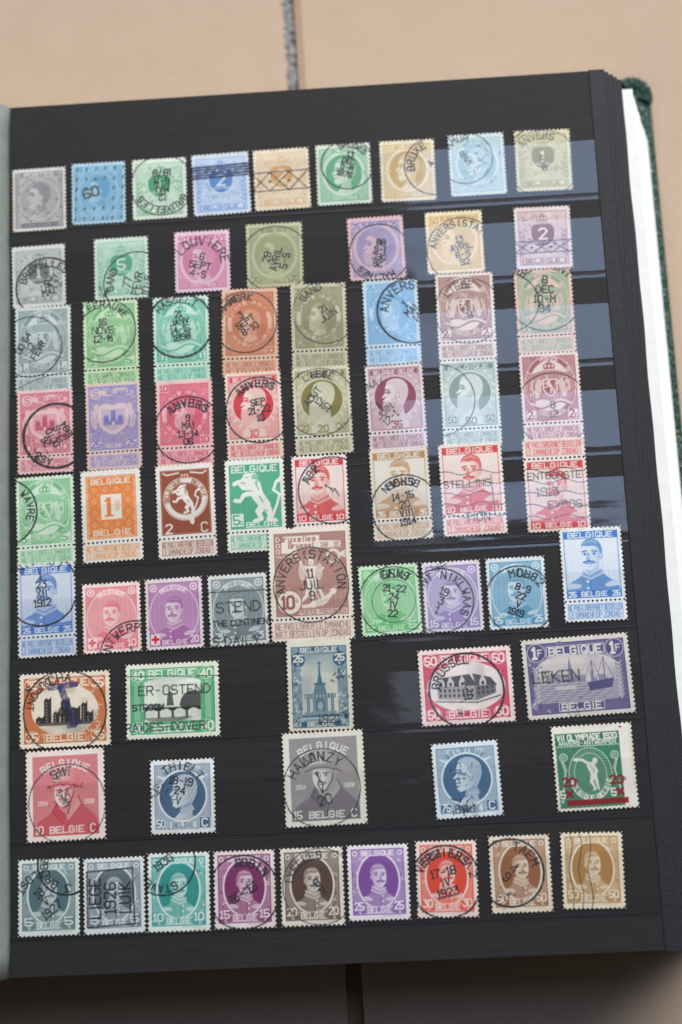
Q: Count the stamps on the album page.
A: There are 68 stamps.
